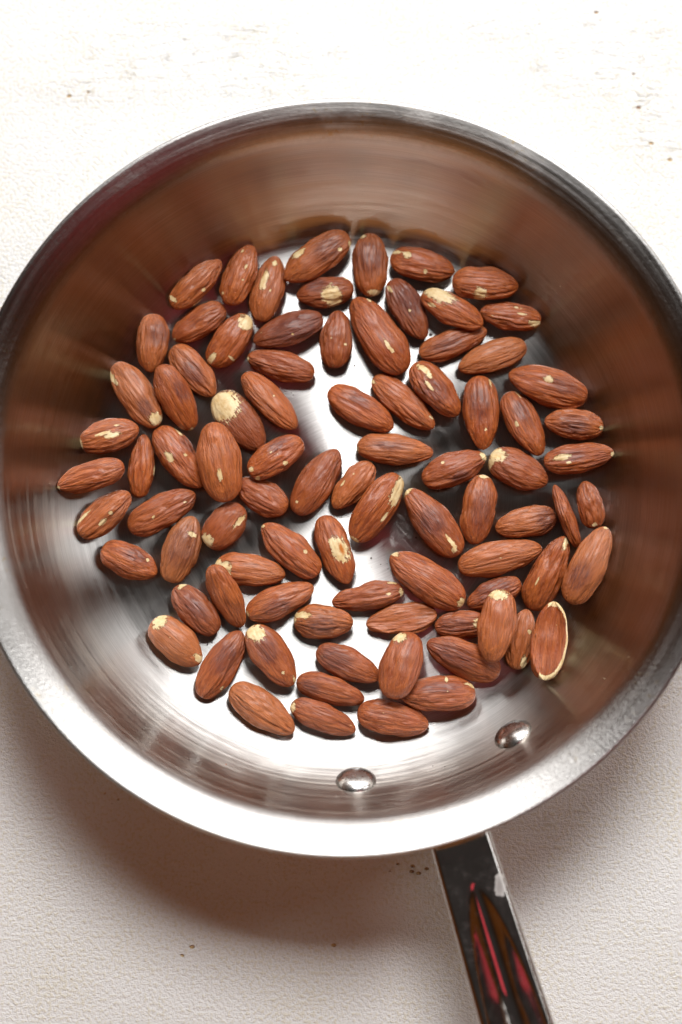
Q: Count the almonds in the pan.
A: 85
